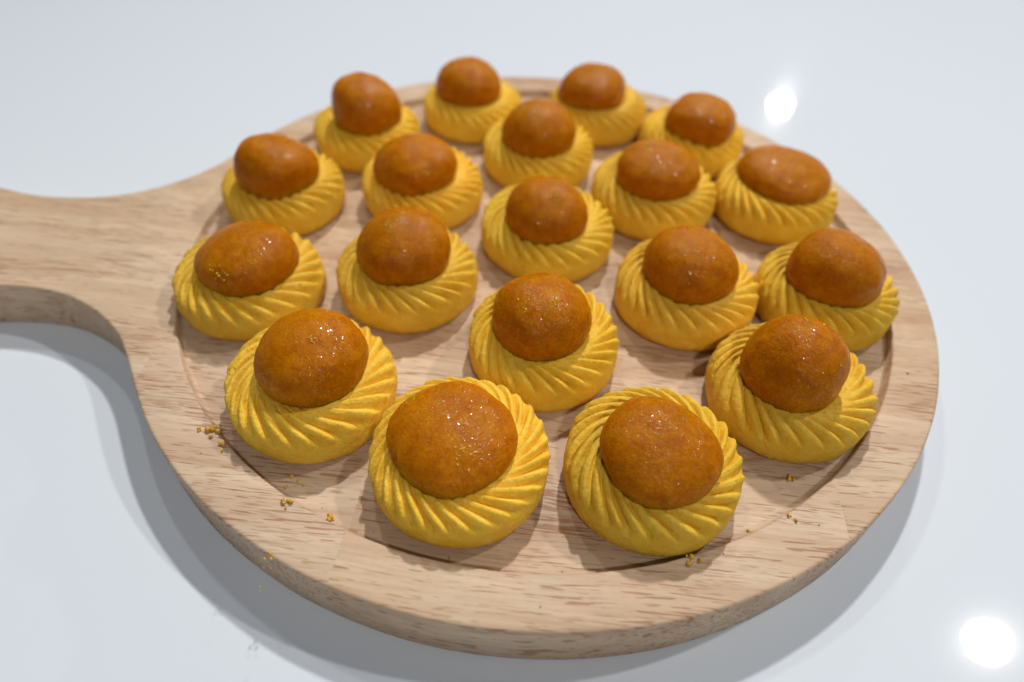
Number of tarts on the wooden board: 19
